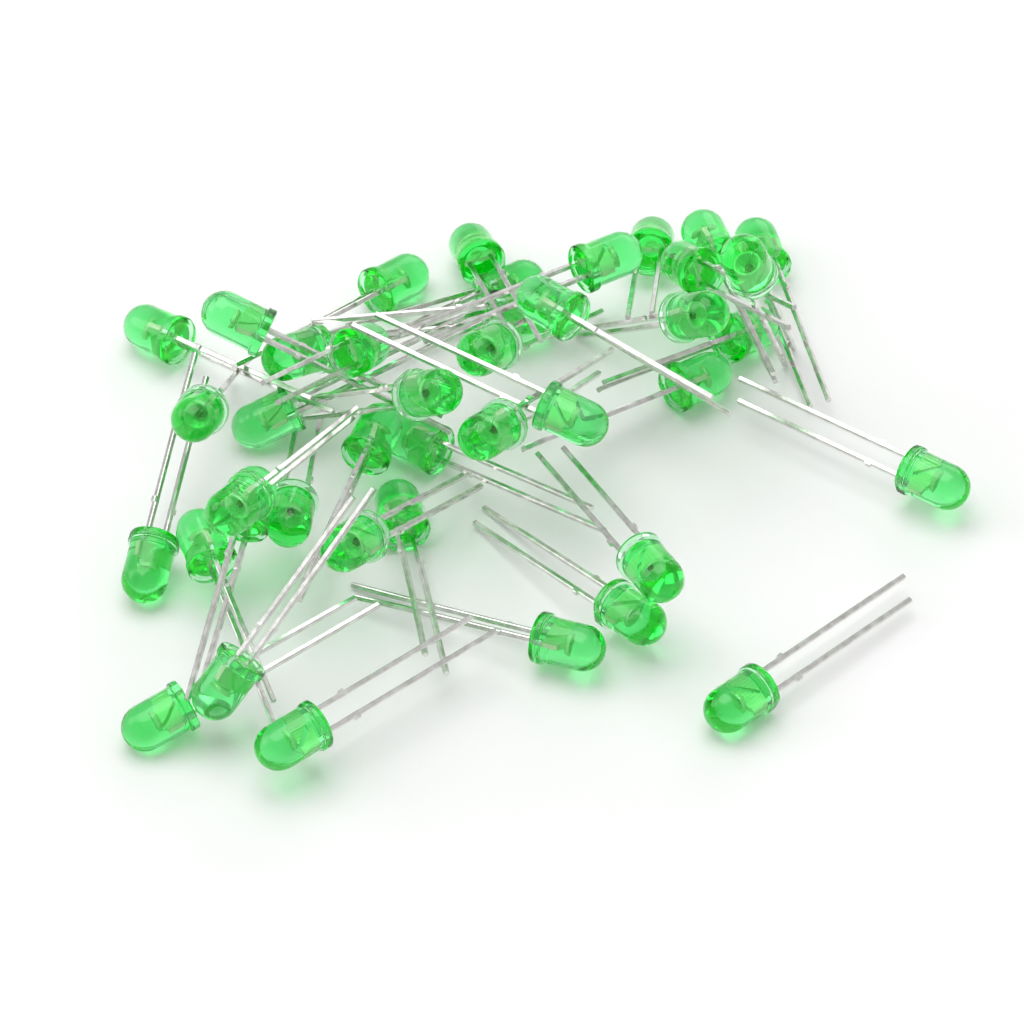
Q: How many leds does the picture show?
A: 41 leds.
